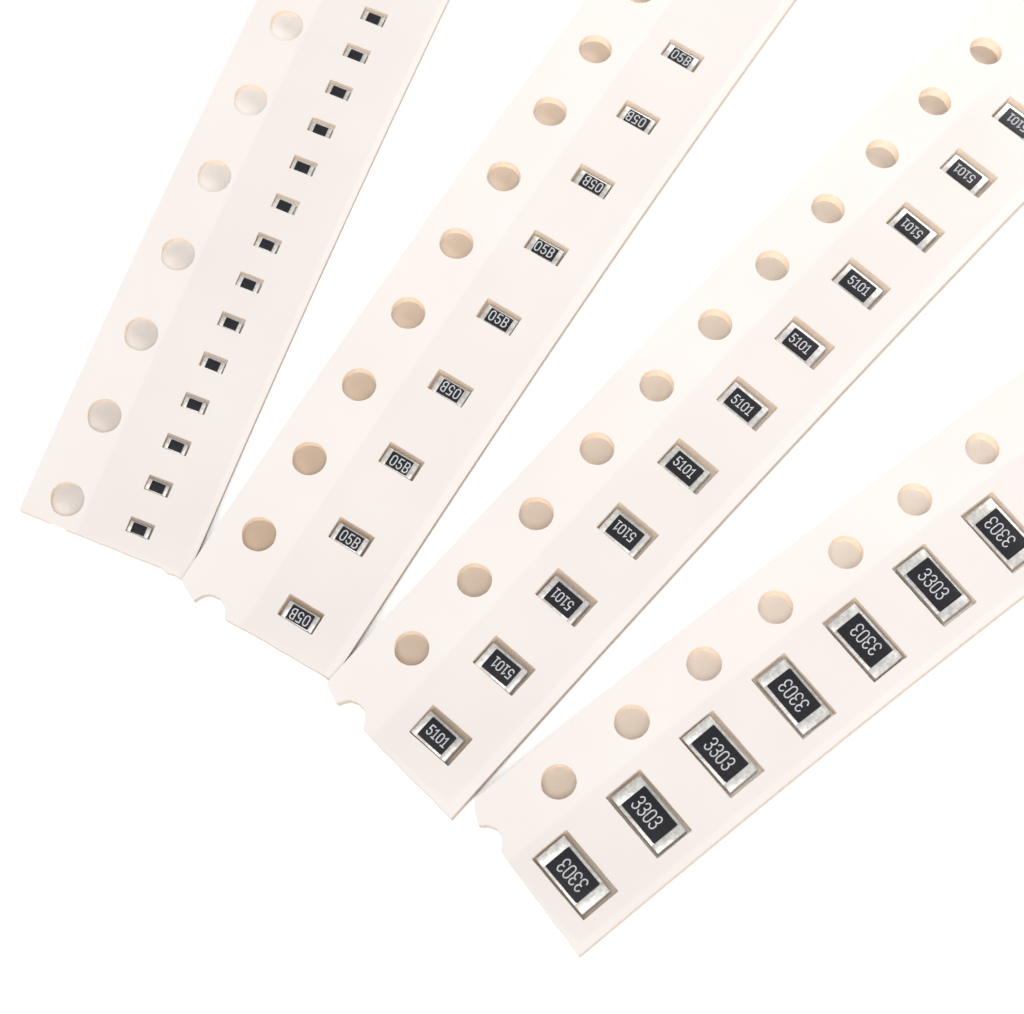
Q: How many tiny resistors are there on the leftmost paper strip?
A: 14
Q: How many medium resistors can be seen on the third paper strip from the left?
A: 11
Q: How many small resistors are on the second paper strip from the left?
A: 9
